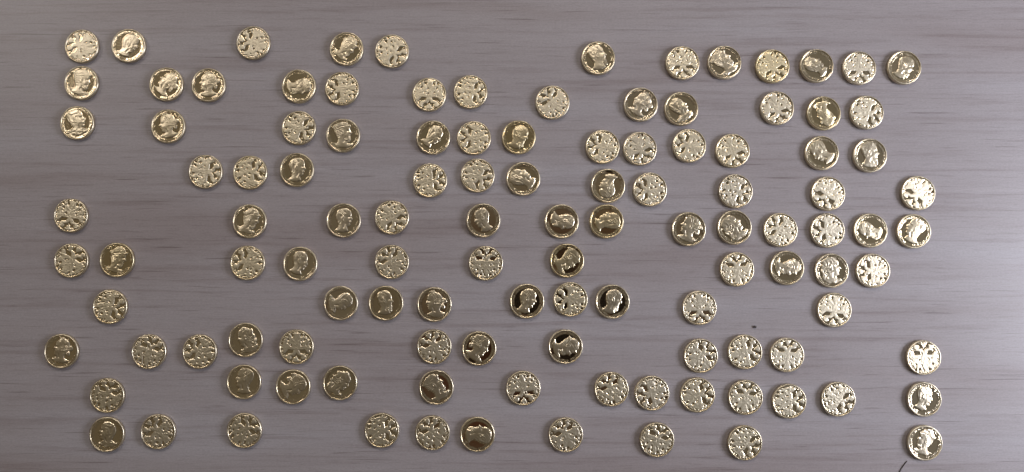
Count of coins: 117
